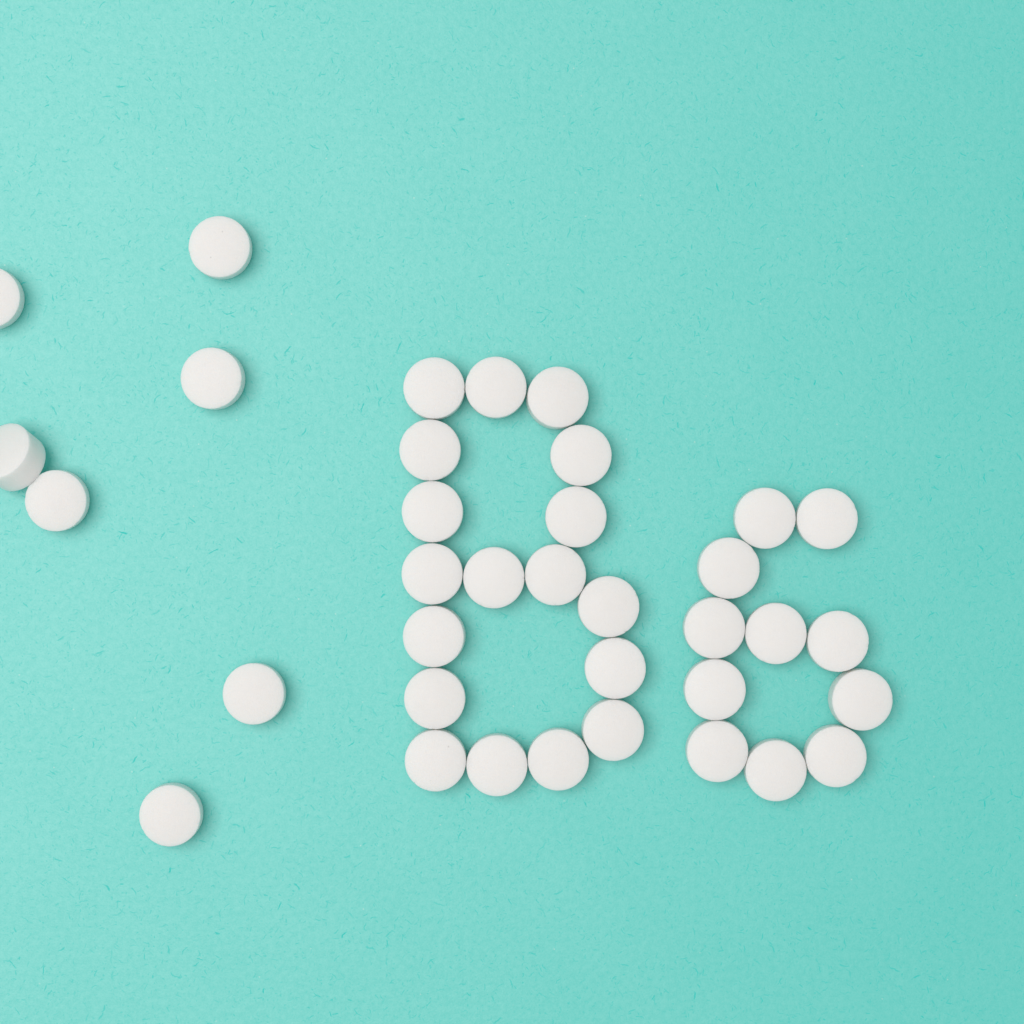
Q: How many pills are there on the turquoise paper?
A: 36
